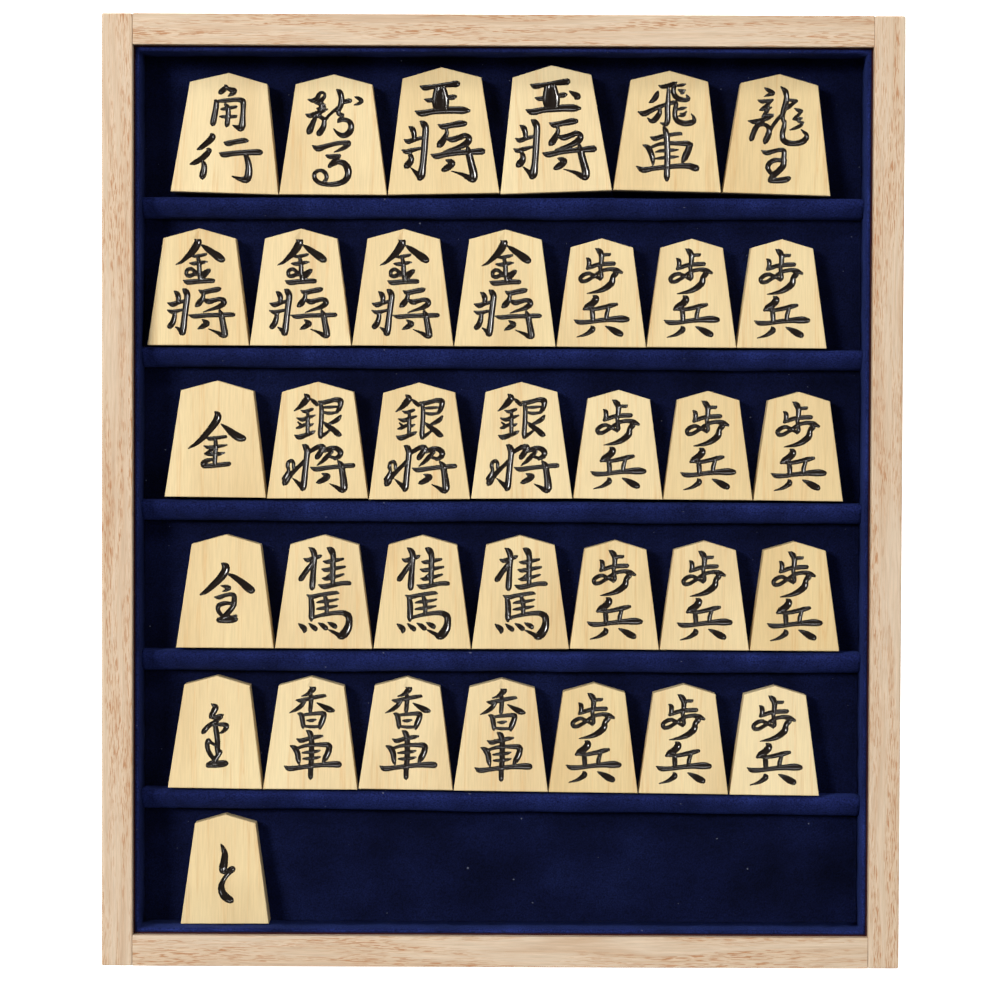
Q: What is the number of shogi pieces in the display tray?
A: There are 35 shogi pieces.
